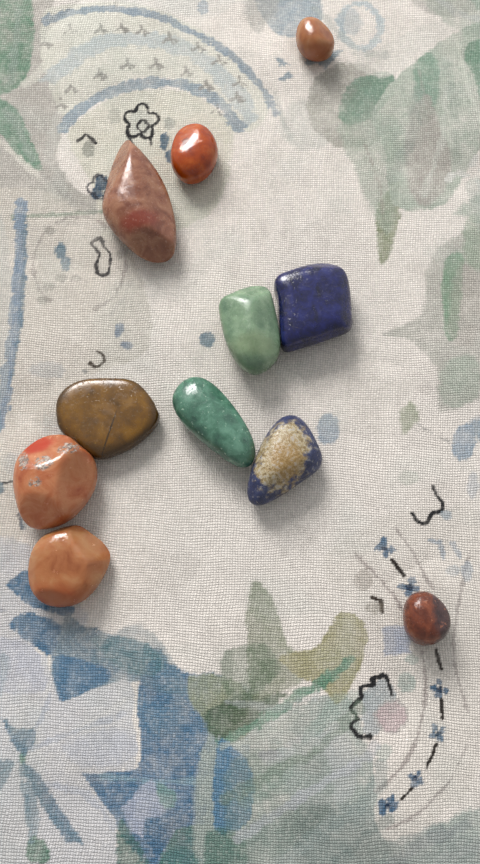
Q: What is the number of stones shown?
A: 11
